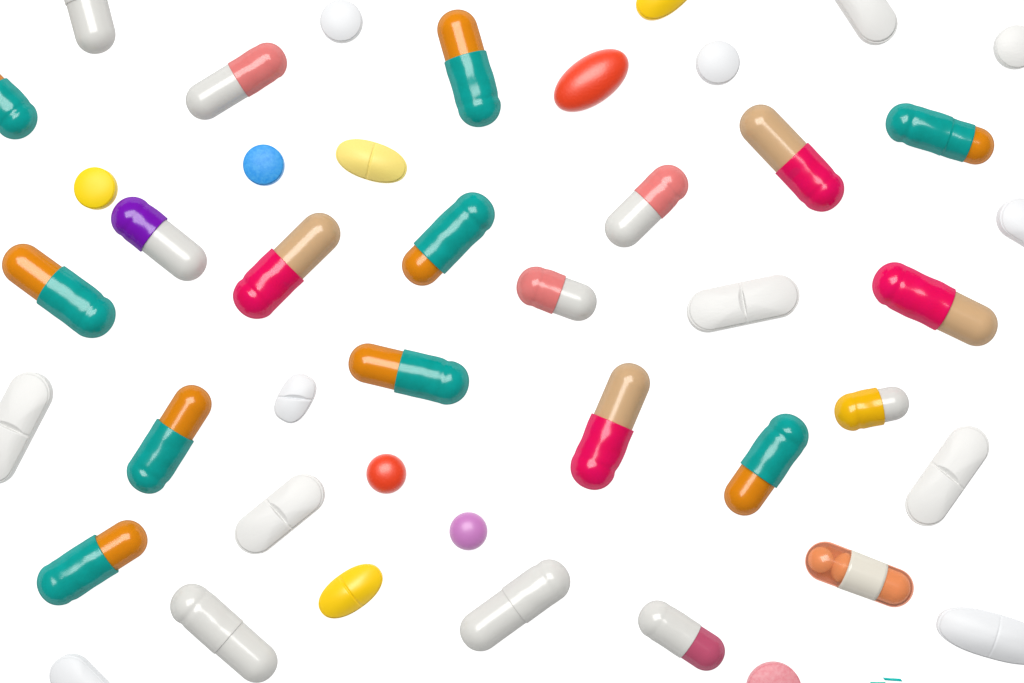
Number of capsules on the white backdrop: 23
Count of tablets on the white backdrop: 21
